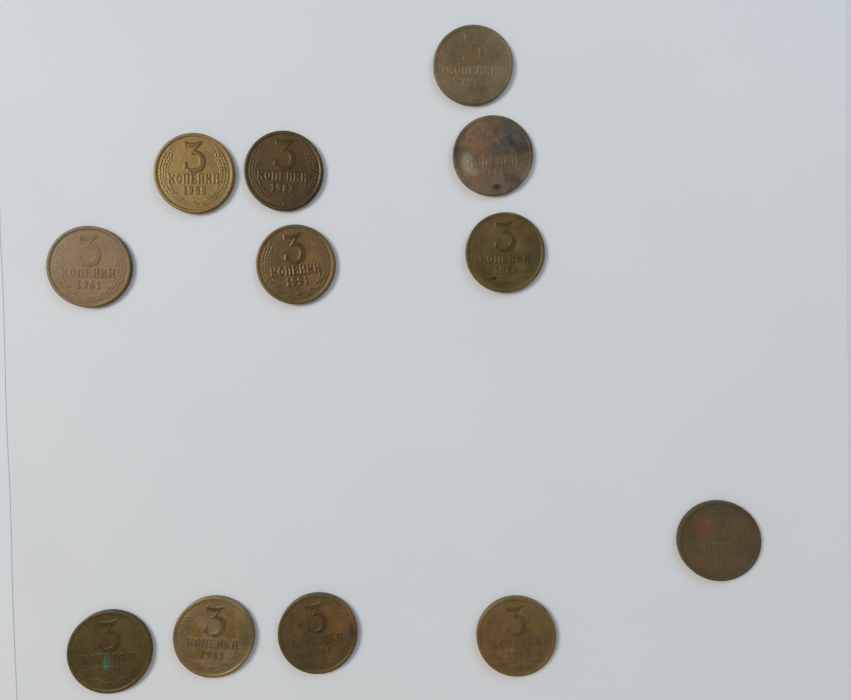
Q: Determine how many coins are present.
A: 12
